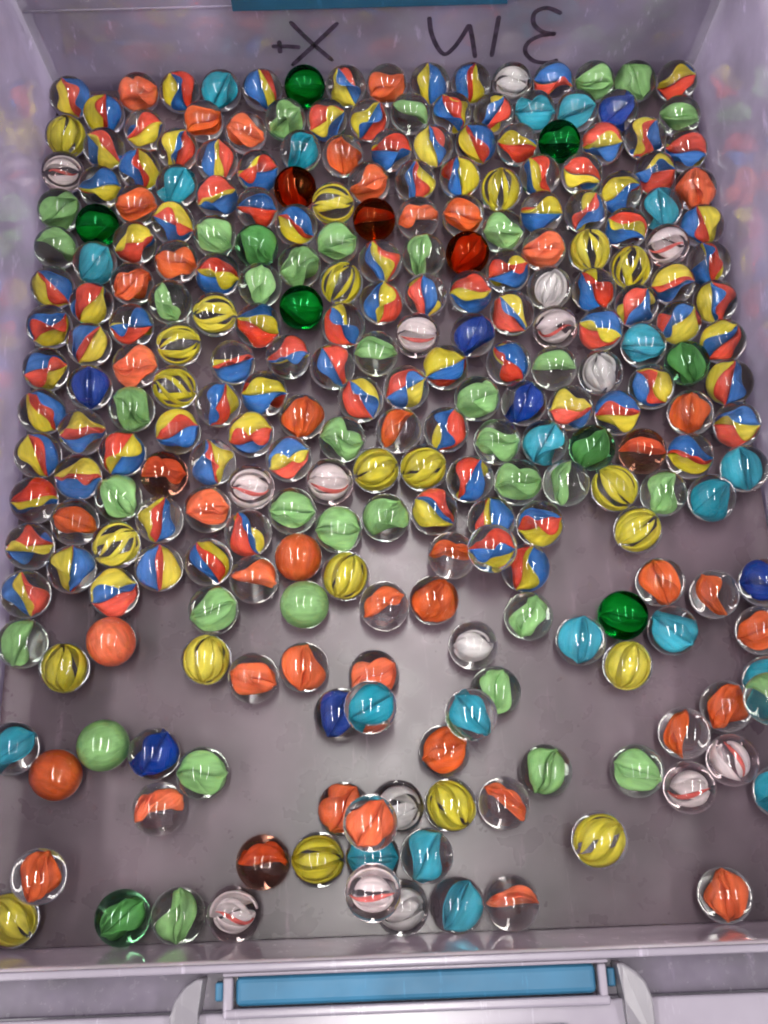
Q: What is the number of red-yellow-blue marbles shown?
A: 105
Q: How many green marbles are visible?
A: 47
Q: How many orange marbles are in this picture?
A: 48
